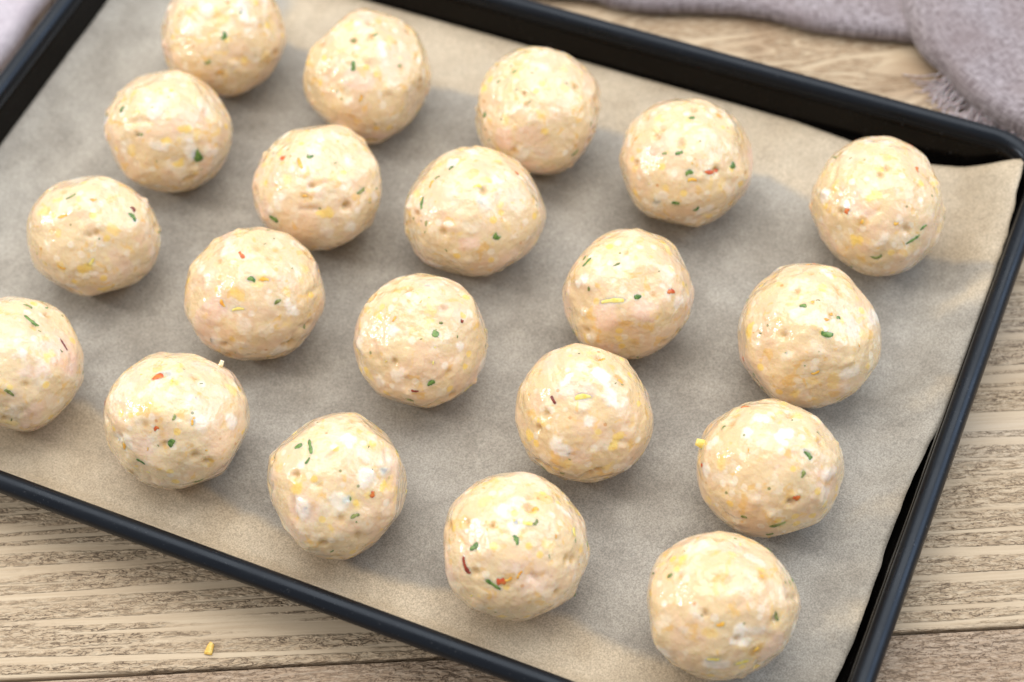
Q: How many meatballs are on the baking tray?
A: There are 20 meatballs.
